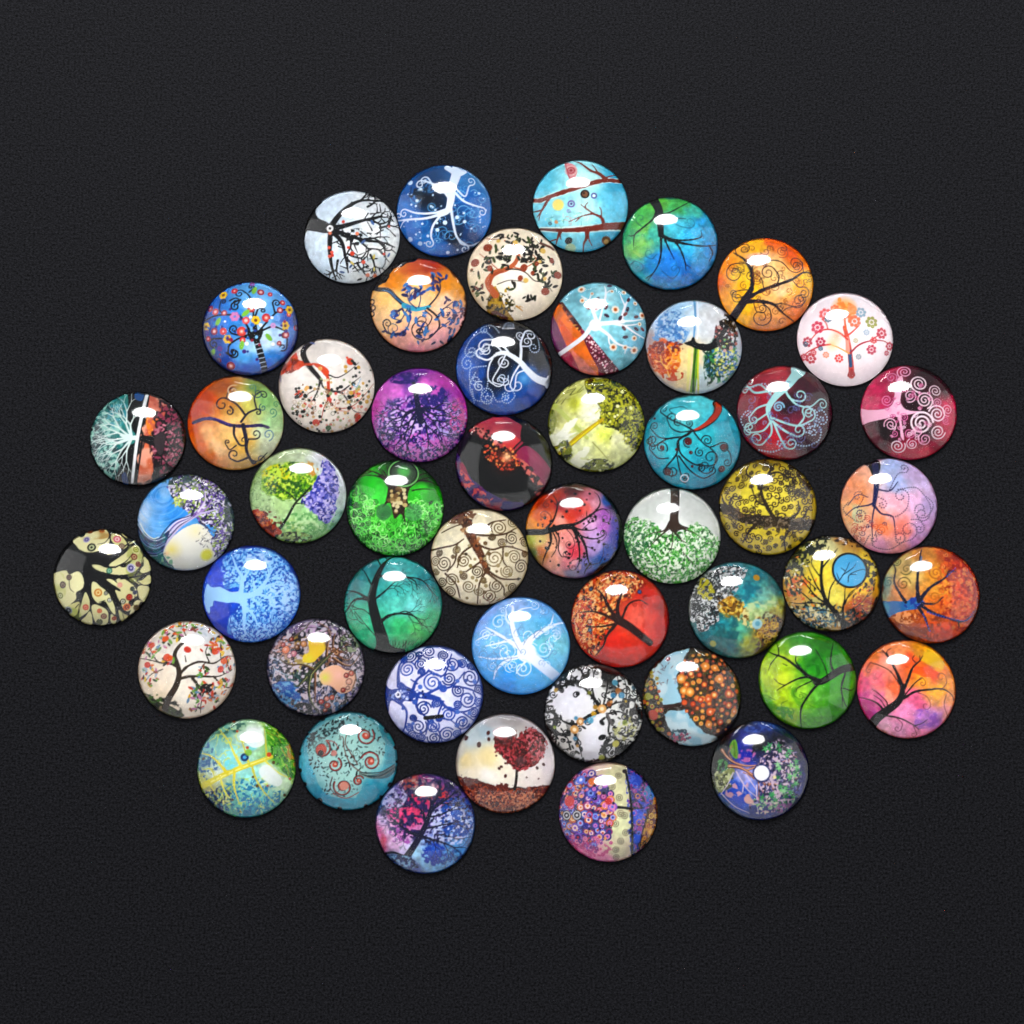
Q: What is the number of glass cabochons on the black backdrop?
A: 50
